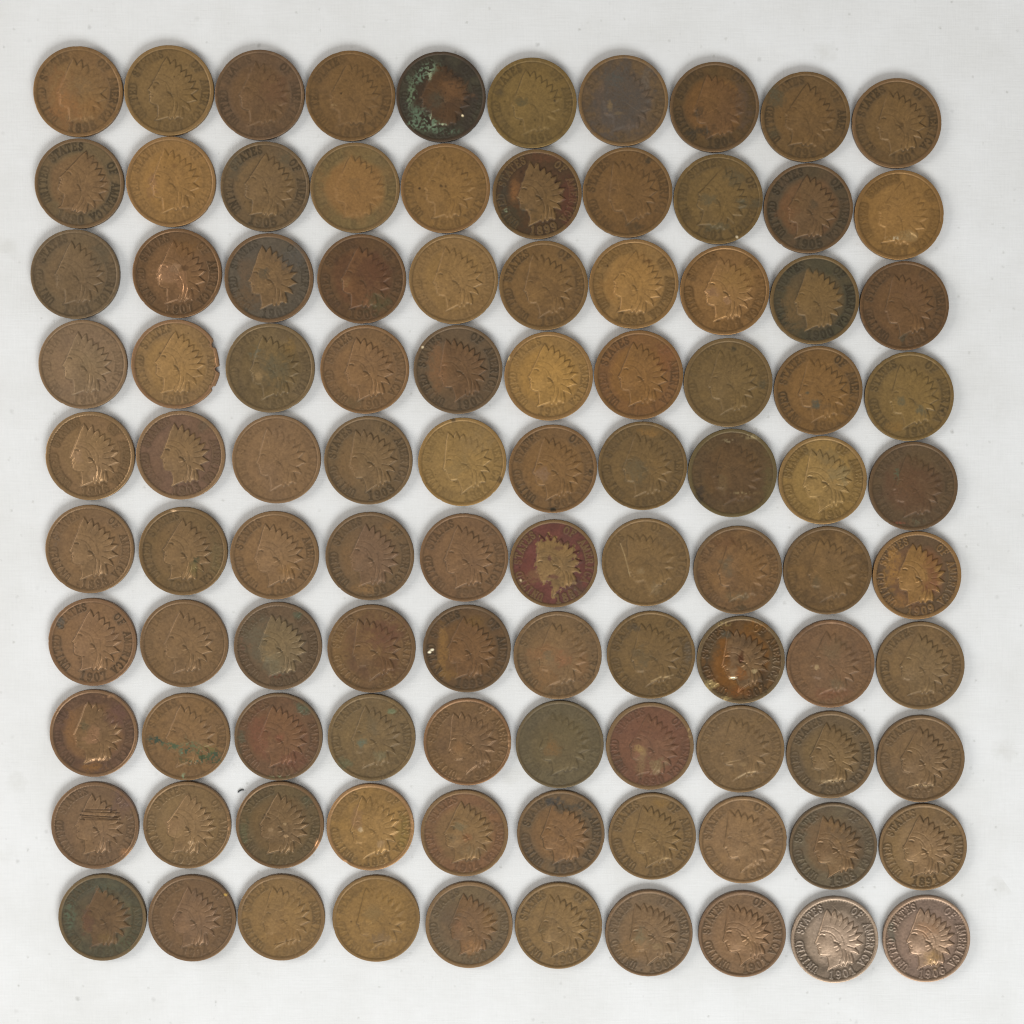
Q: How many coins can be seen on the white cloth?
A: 100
